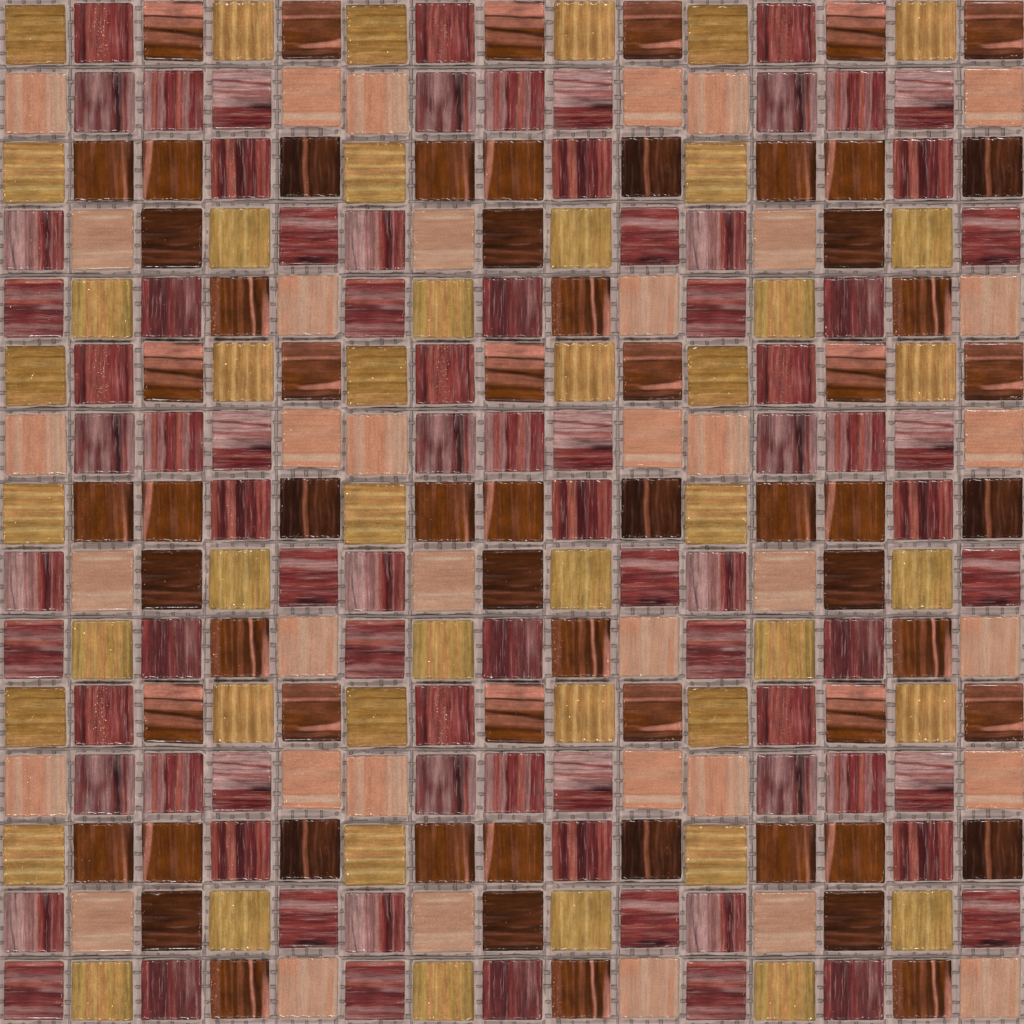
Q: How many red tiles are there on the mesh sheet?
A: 81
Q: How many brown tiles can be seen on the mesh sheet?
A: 63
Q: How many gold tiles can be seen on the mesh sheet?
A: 45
